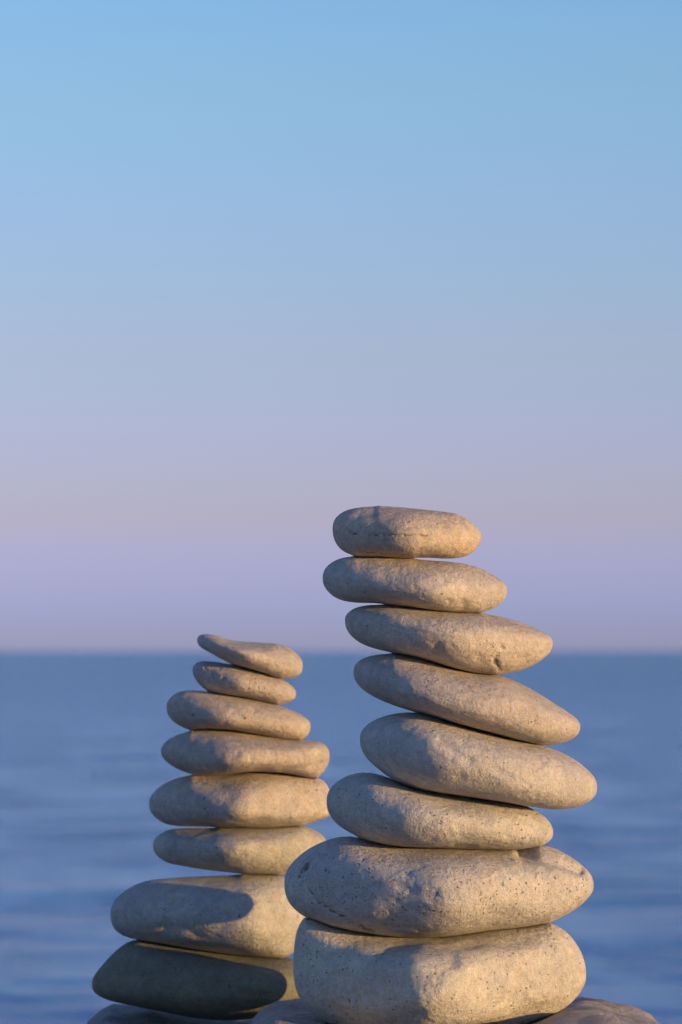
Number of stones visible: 16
